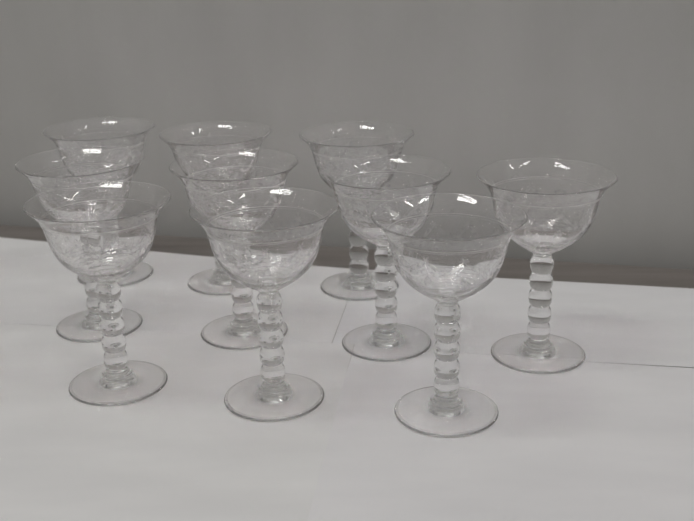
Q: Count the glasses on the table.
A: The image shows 10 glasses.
